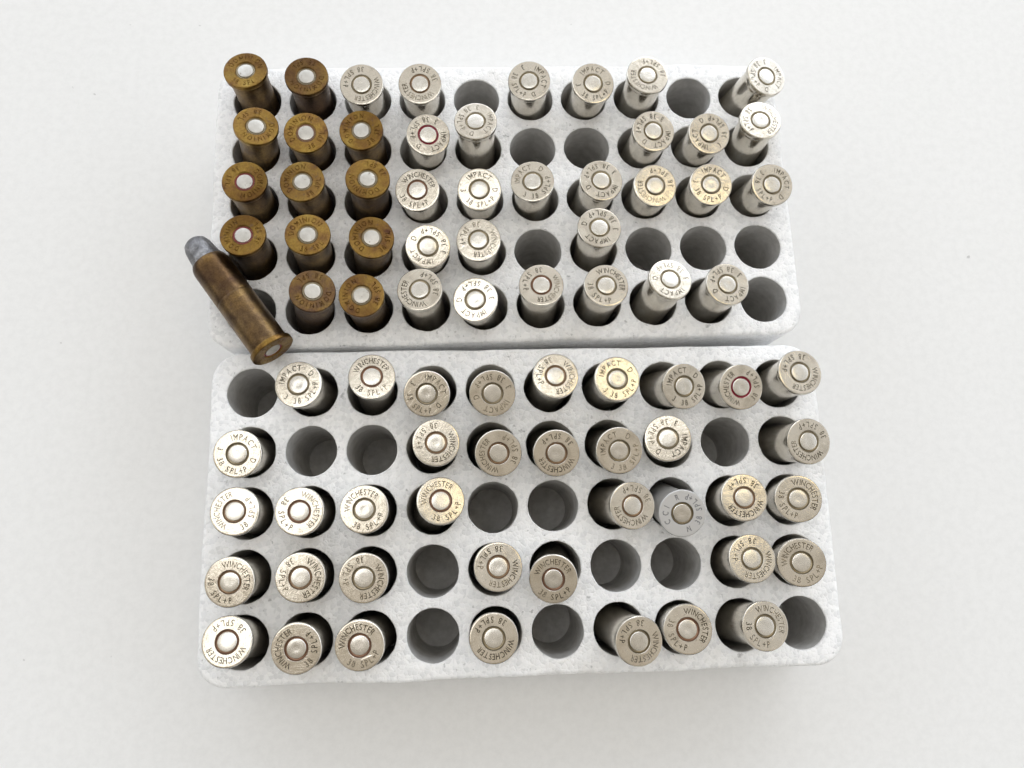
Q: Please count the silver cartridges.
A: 65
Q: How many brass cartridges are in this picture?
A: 14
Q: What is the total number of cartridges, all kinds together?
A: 79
